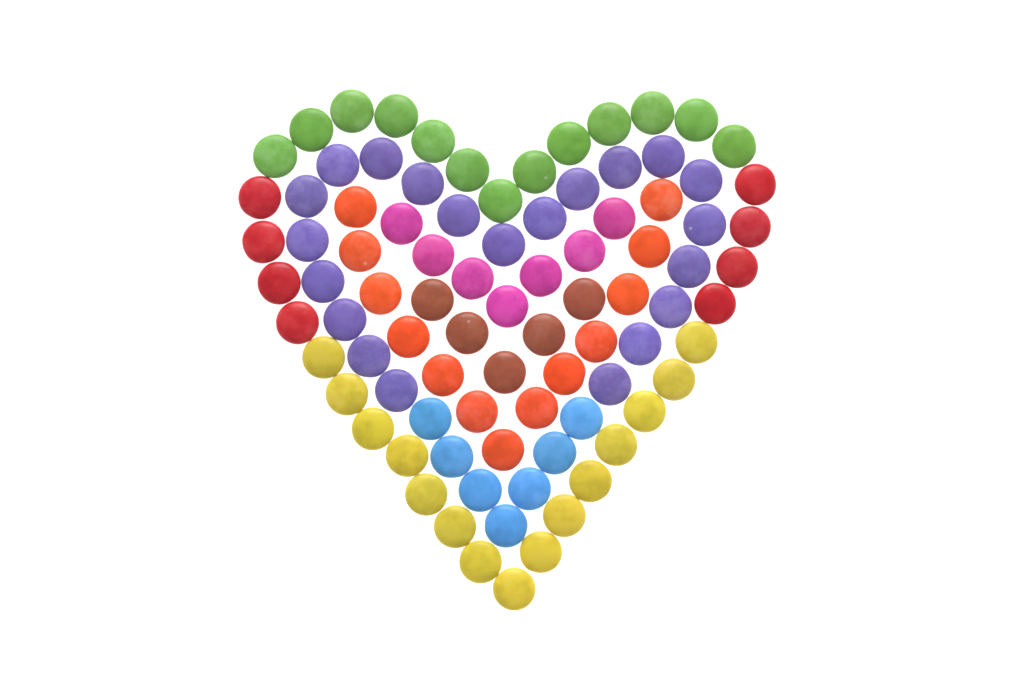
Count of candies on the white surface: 89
